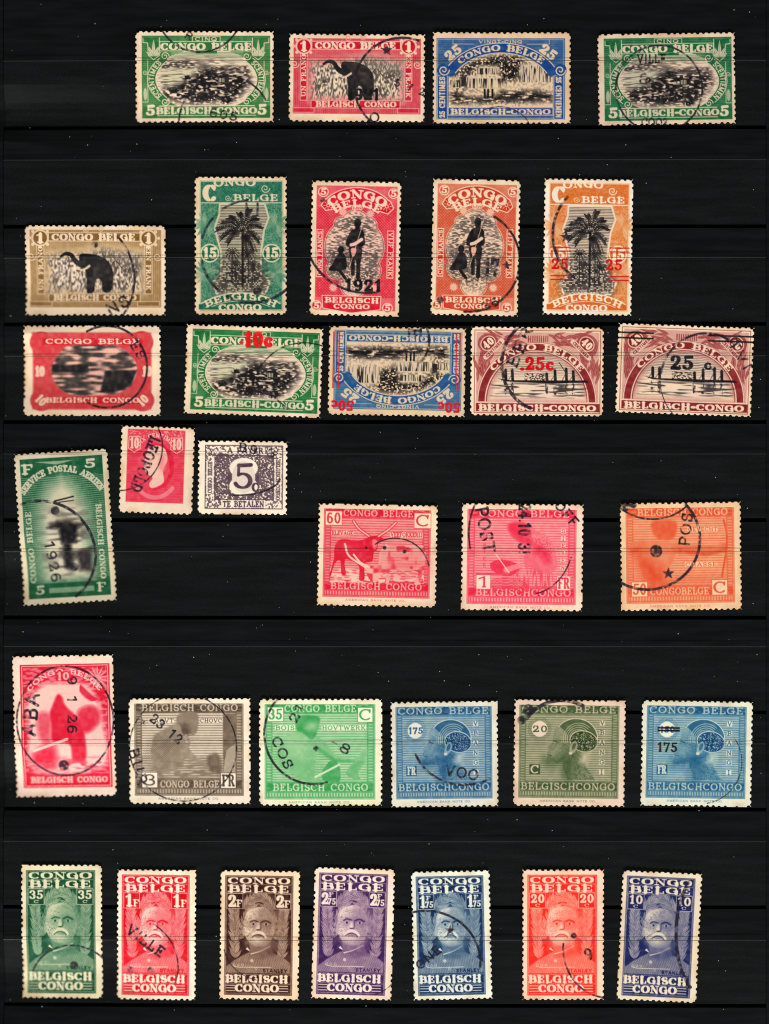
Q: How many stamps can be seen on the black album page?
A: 33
